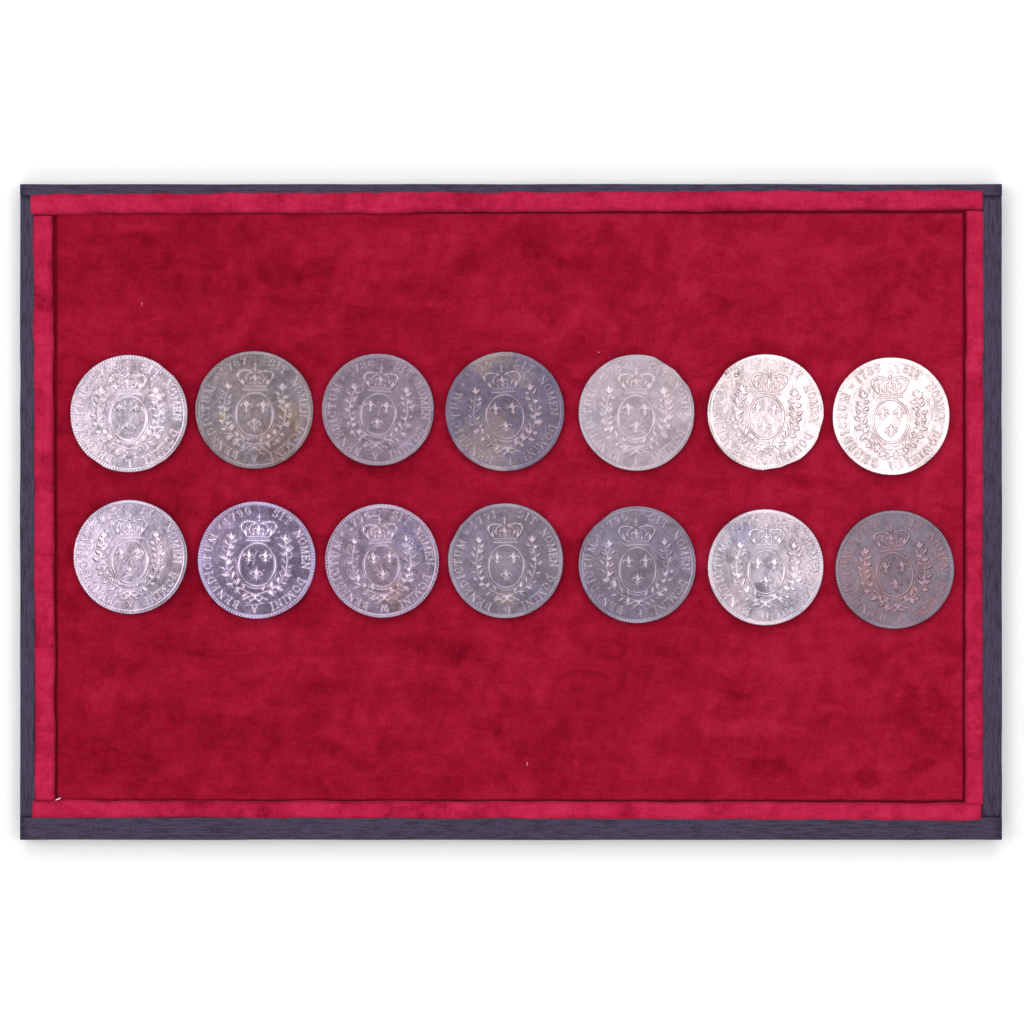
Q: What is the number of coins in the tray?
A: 14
